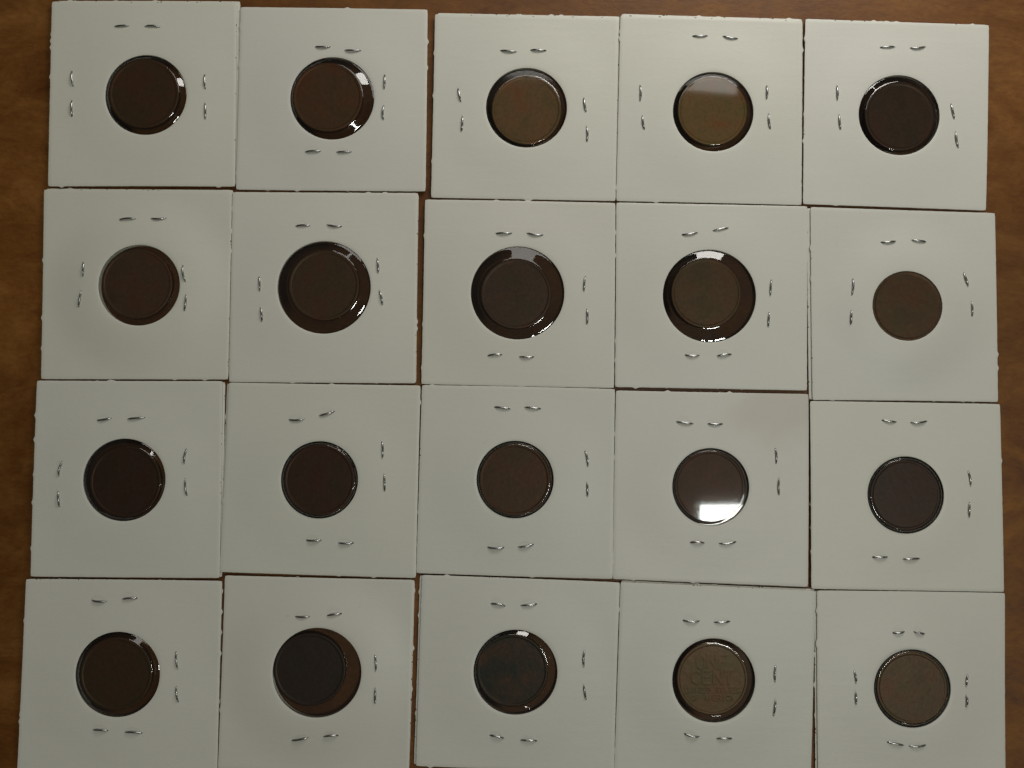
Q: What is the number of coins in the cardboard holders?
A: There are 20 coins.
